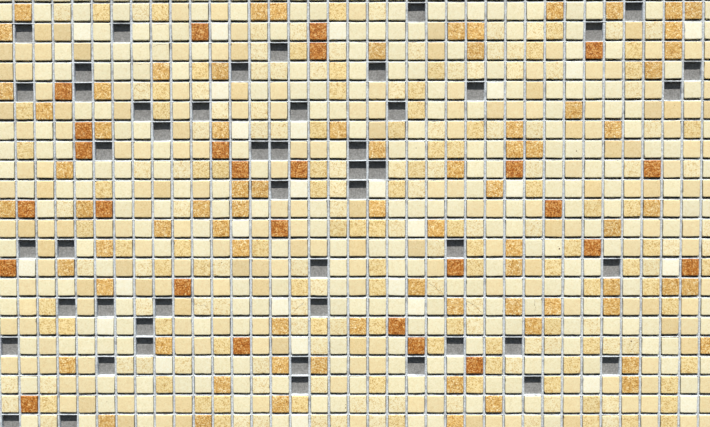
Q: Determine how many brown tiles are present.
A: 26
